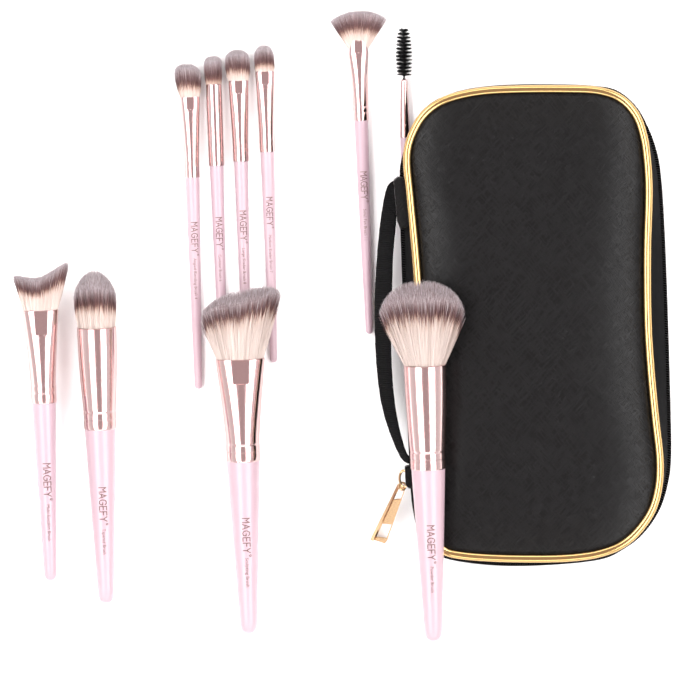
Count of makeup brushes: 10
